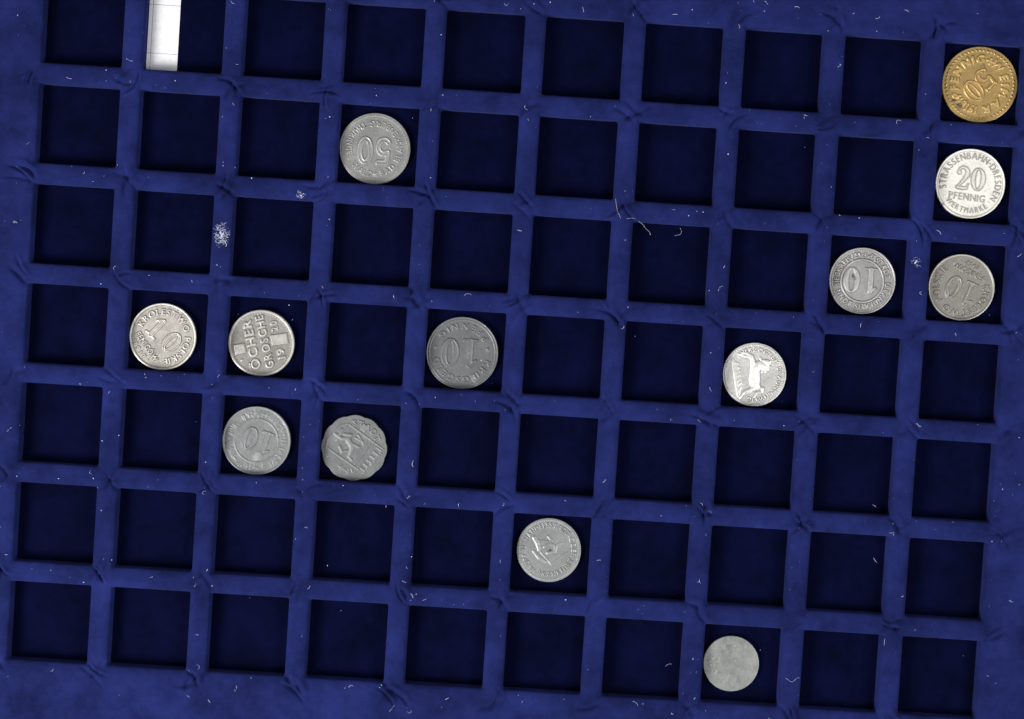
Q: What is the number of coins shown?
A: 13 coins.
